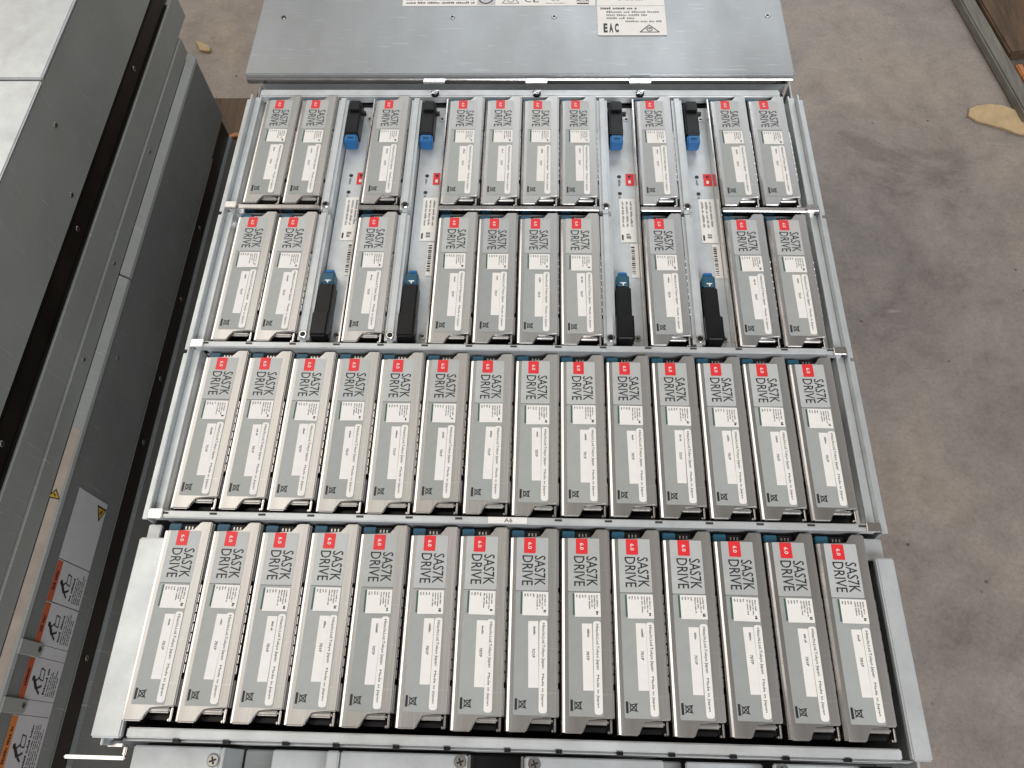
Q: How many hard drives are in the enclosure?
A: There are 48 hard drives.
